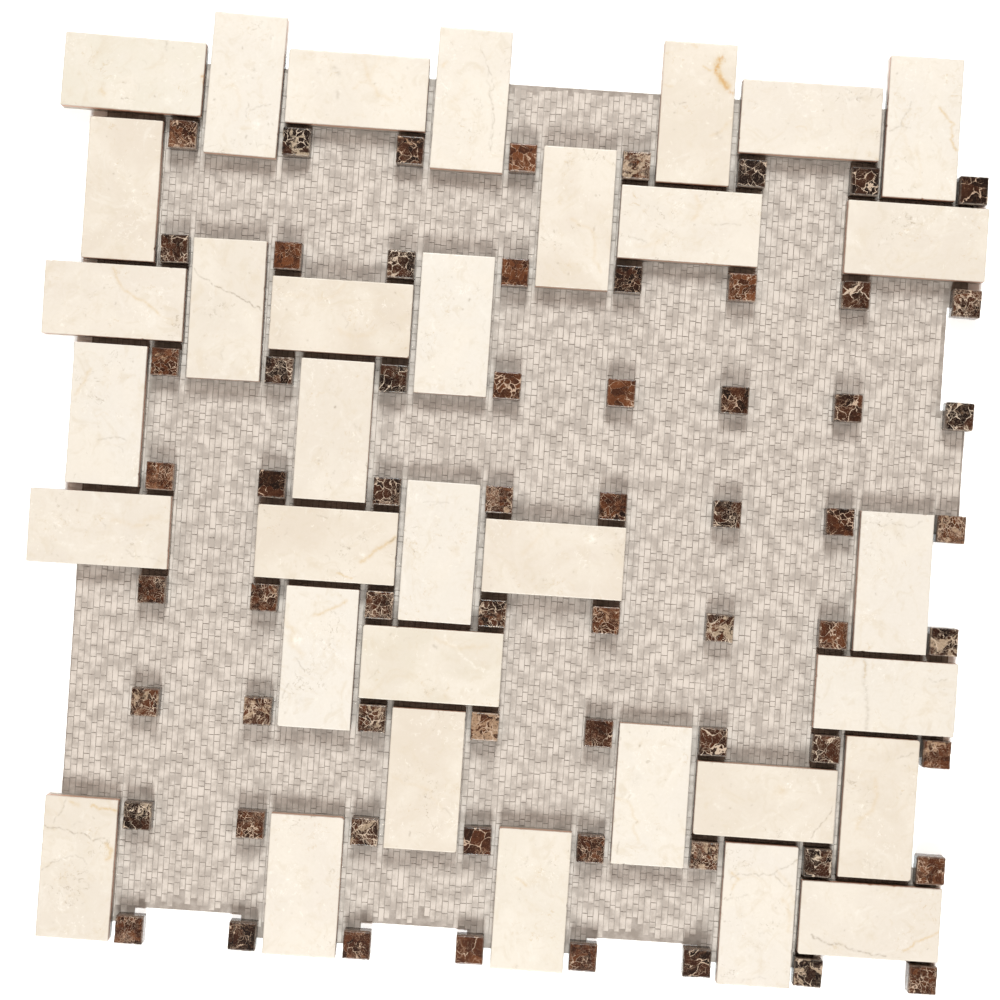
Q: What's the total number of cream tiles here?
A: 34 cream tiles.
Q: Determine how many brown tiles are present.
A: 64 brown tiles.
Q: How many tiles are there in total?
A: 98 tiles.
